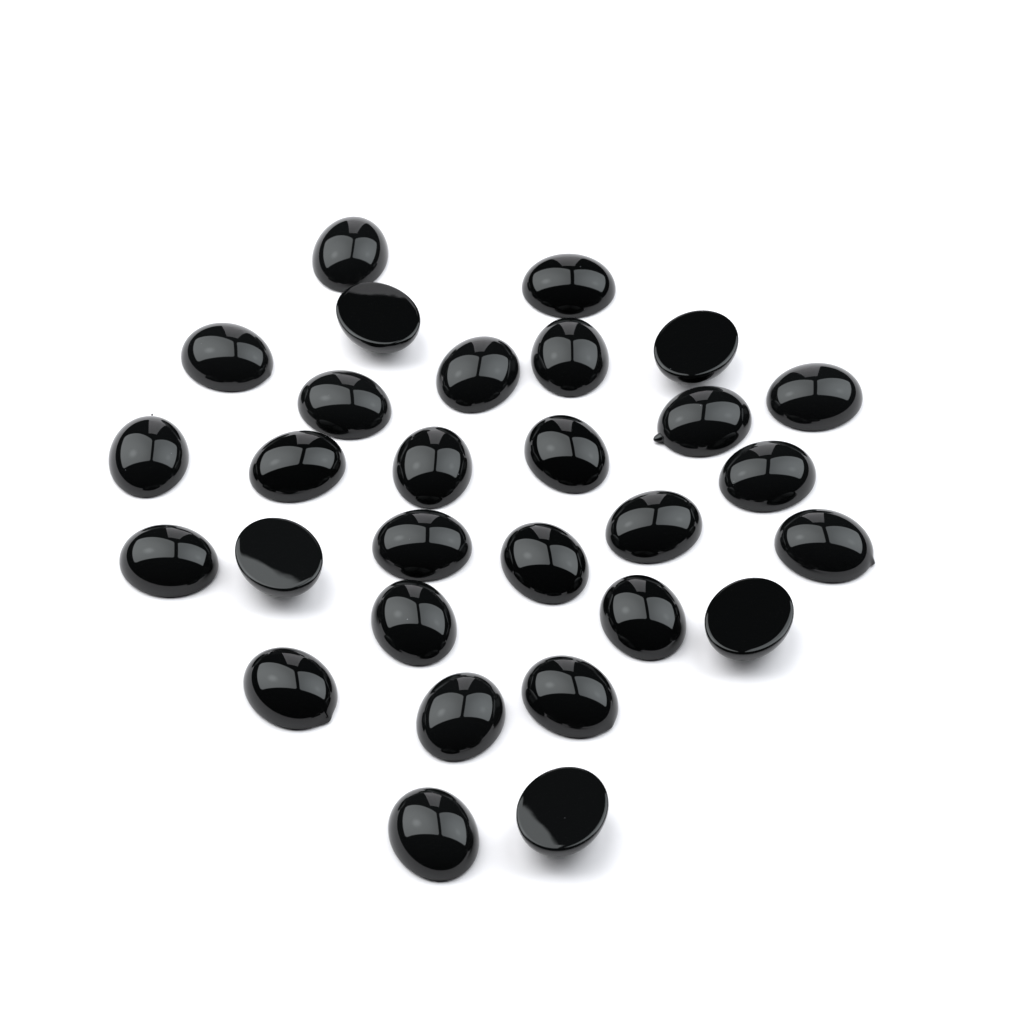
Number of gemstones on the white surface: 29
